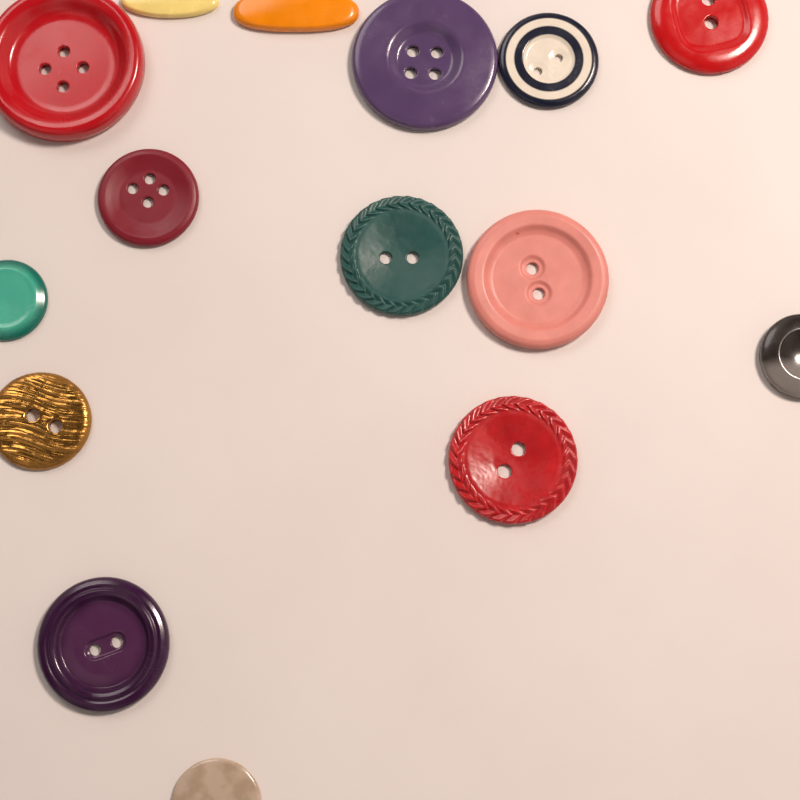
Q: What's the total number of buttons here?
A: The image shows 15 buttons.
